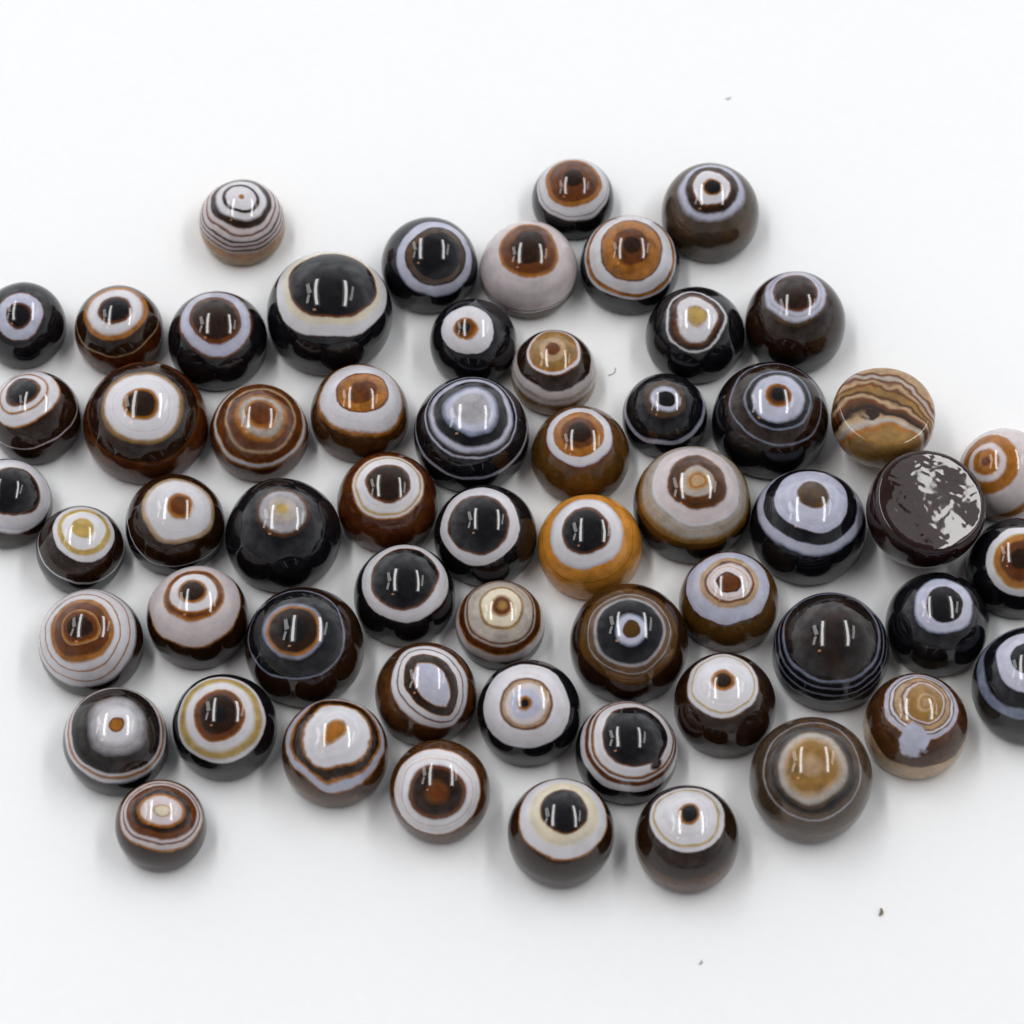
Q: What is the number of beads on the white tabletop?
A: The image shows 58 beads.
